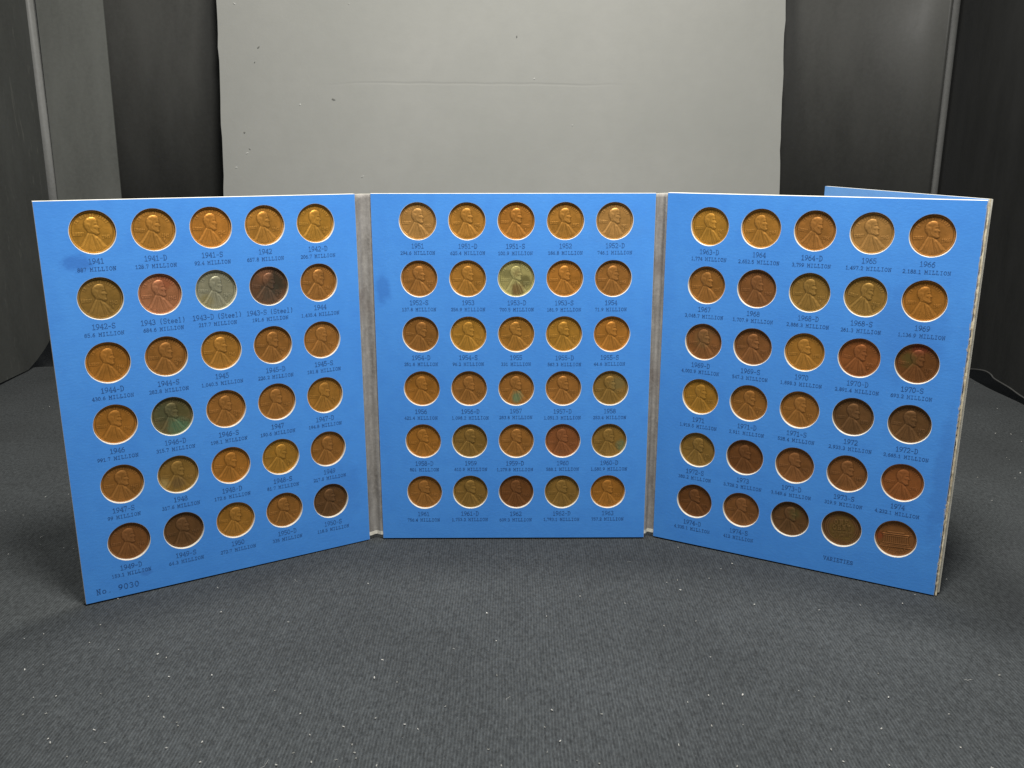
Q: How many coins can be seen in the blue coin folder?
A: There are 90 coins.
